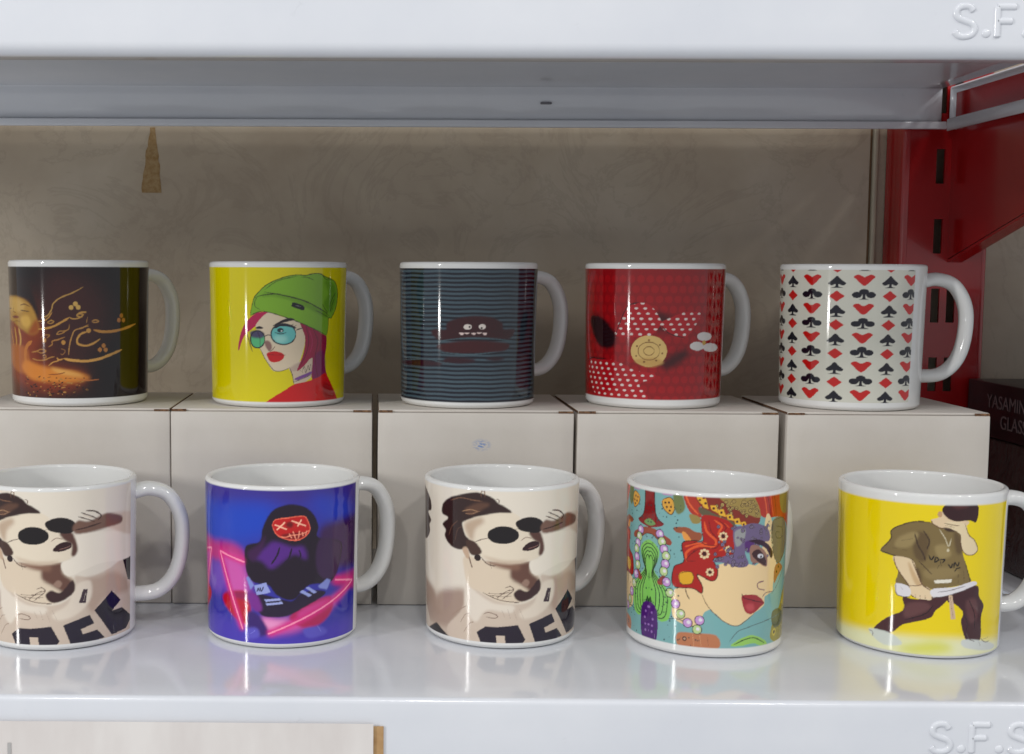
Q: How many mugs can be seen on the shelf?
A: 10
